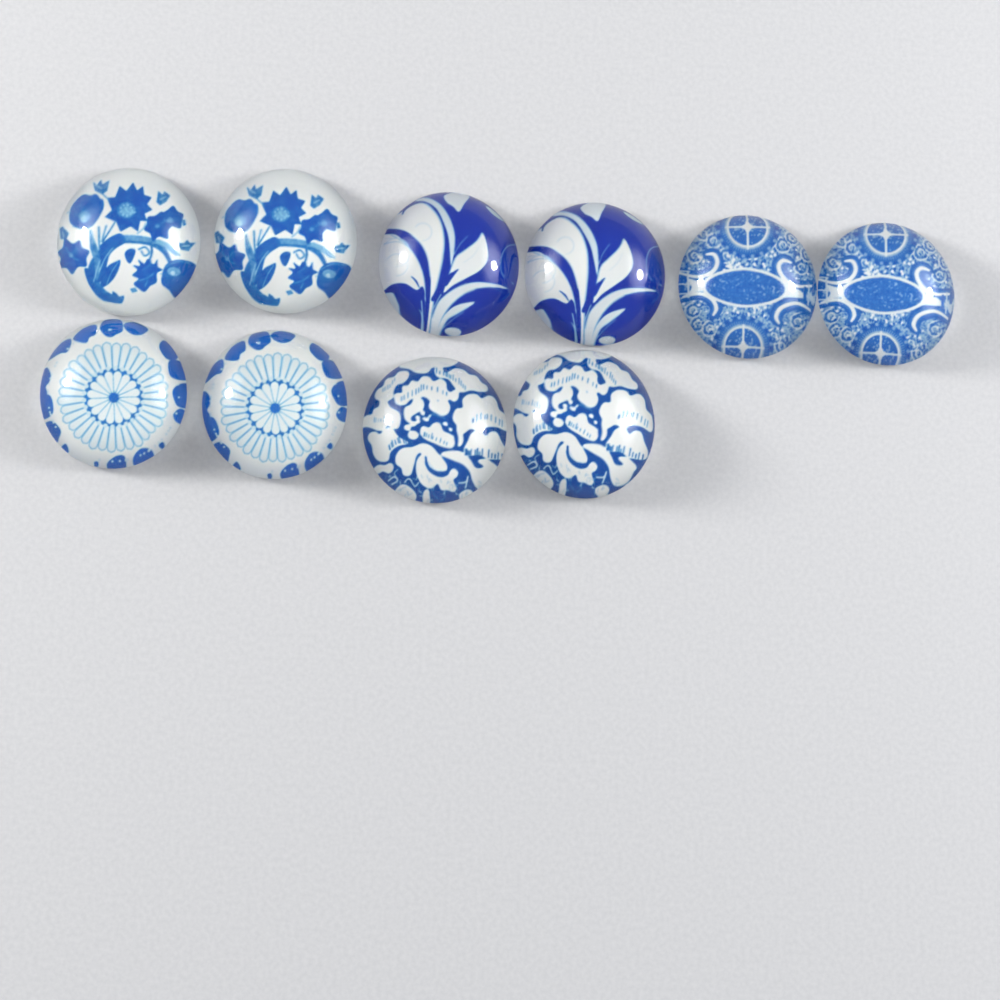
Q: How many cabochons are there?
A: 10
